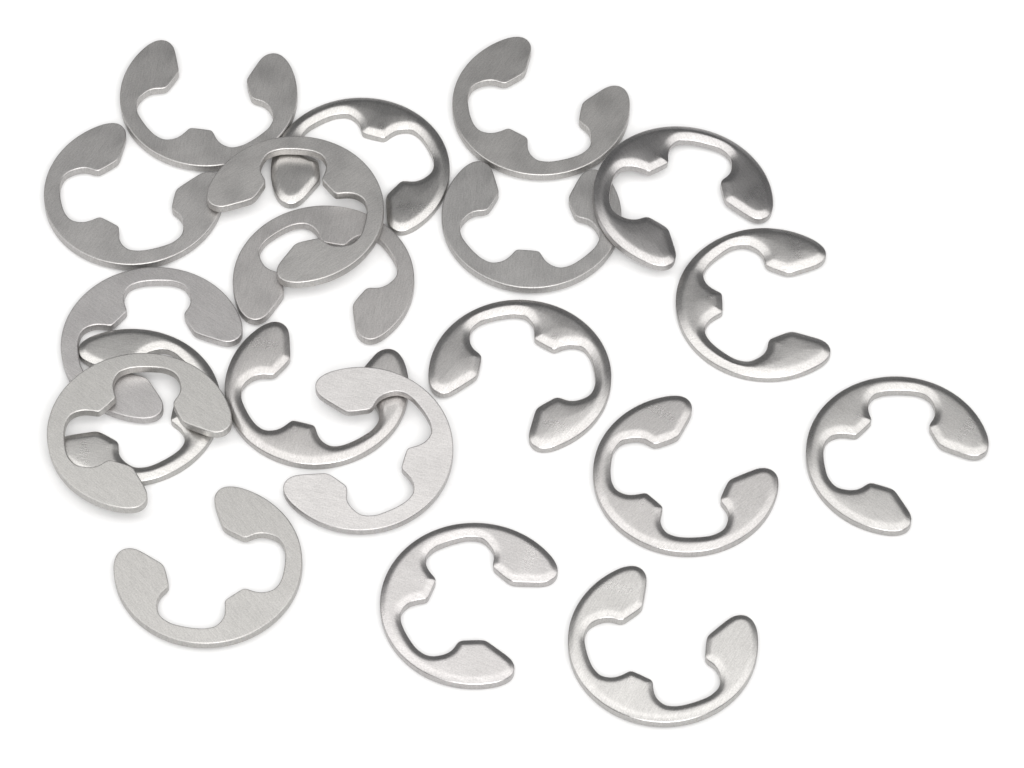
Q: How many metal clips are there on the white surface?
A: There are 20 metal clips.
